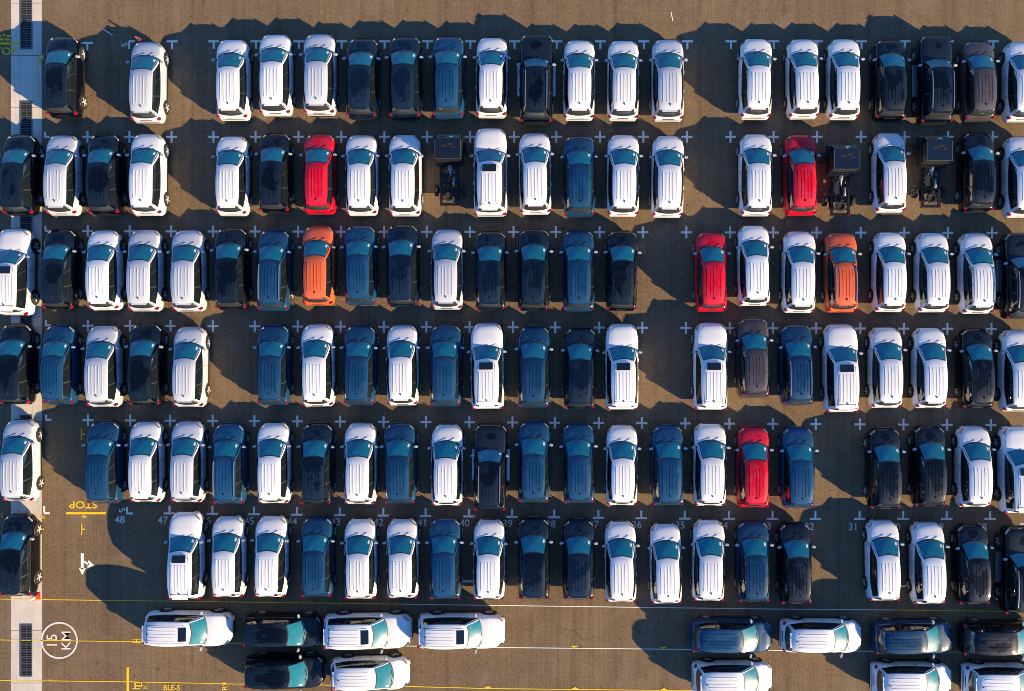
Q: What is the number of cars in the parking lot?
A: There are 139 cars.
